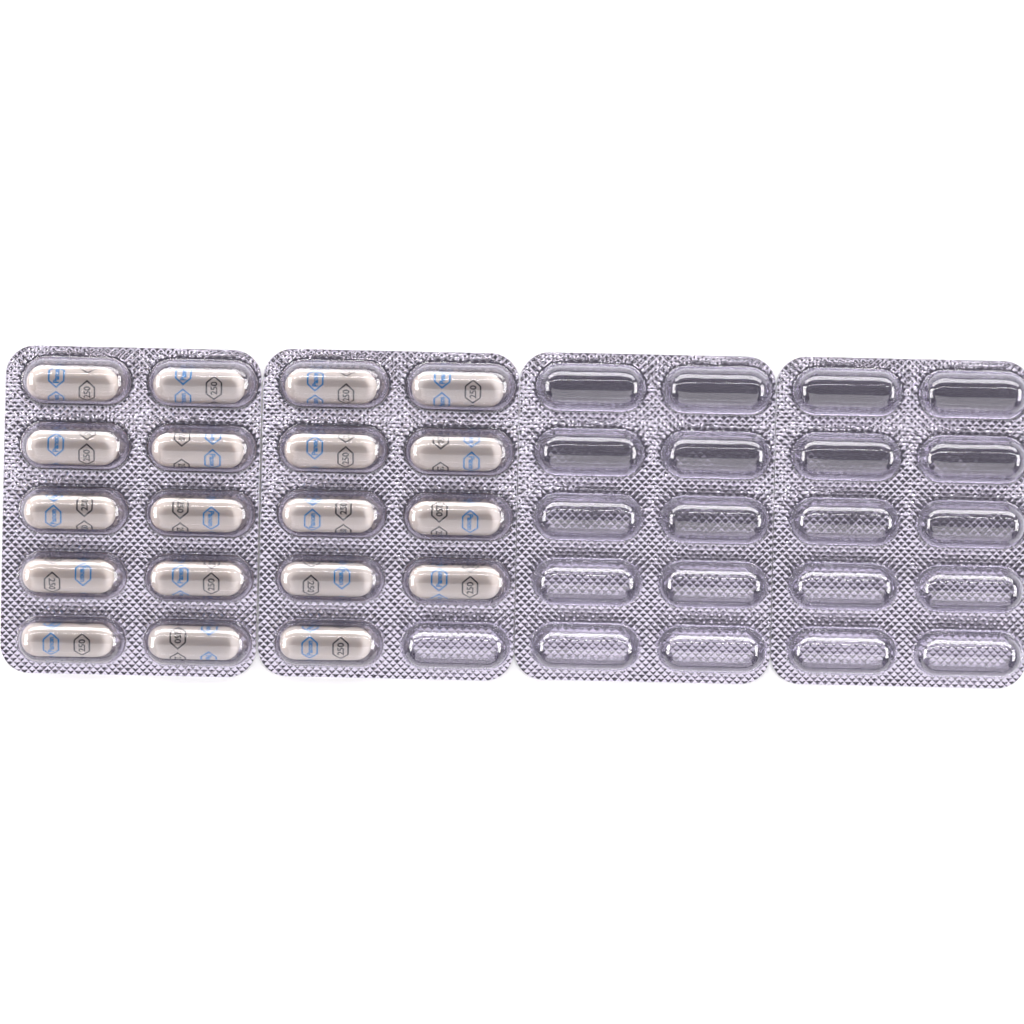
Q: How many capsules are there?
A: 19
